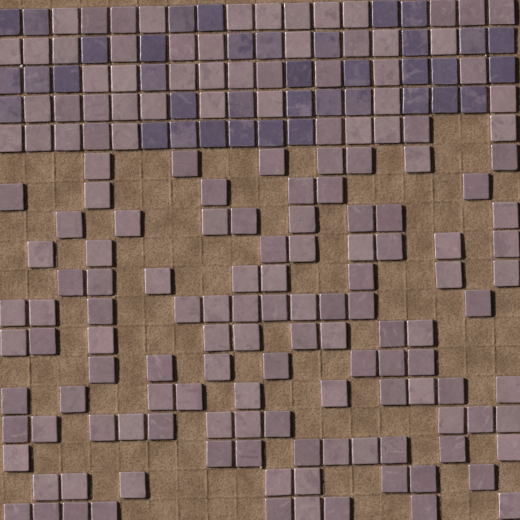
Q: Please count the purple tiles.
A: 38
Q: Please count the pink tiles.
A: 161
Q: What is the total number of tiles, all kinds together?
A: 199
